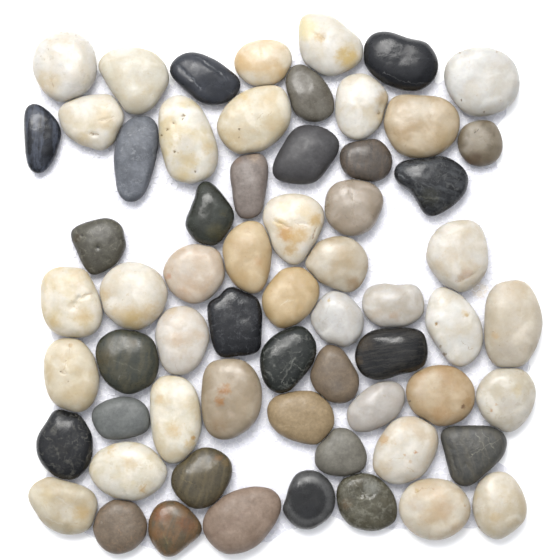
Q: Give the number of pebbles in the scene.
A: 63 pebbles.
